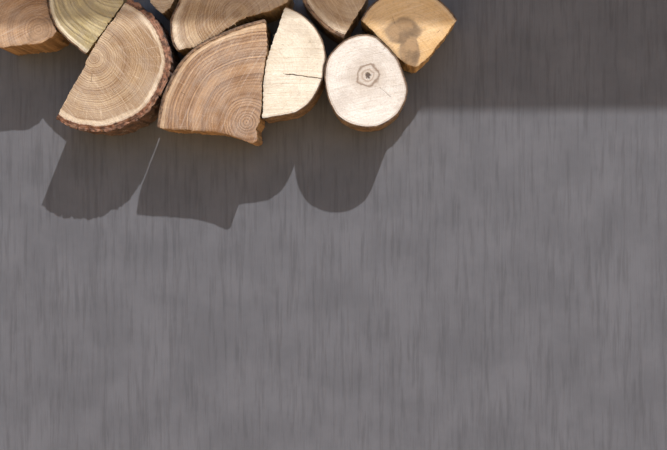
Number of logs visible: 10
